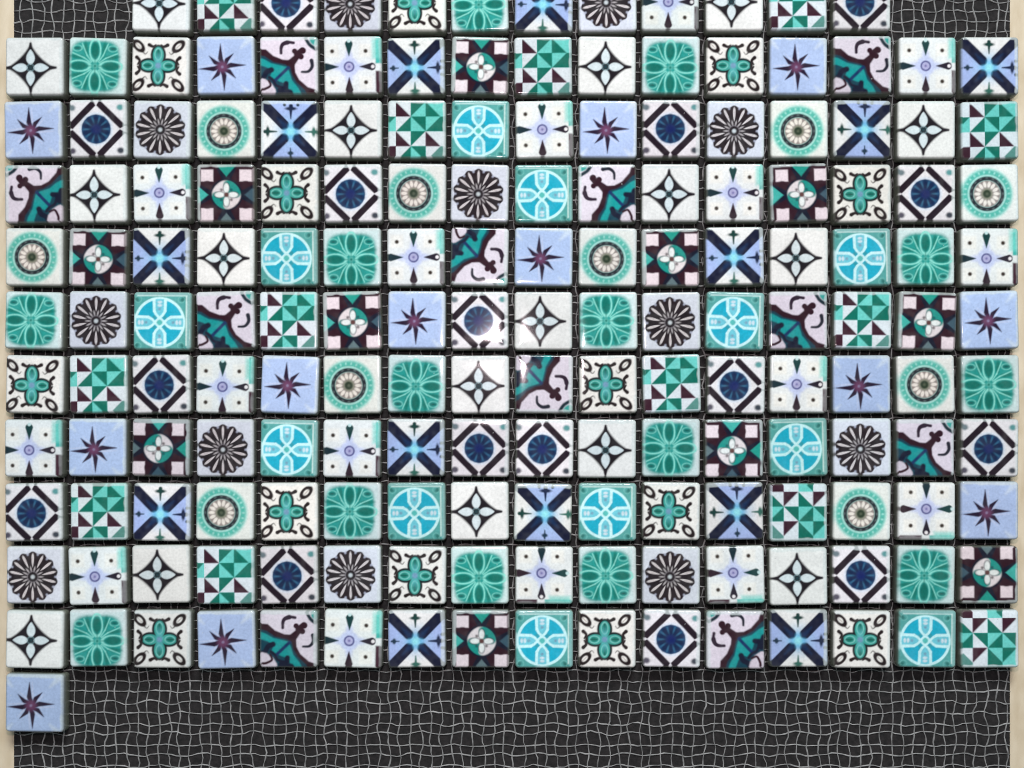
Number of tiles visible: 173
